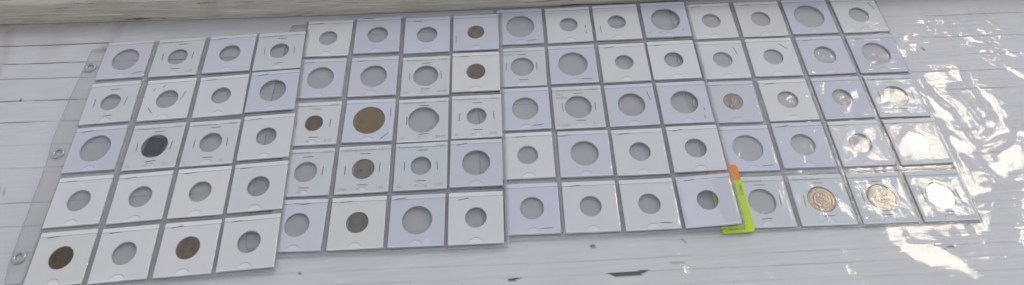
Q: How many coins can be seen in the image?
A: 12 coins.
